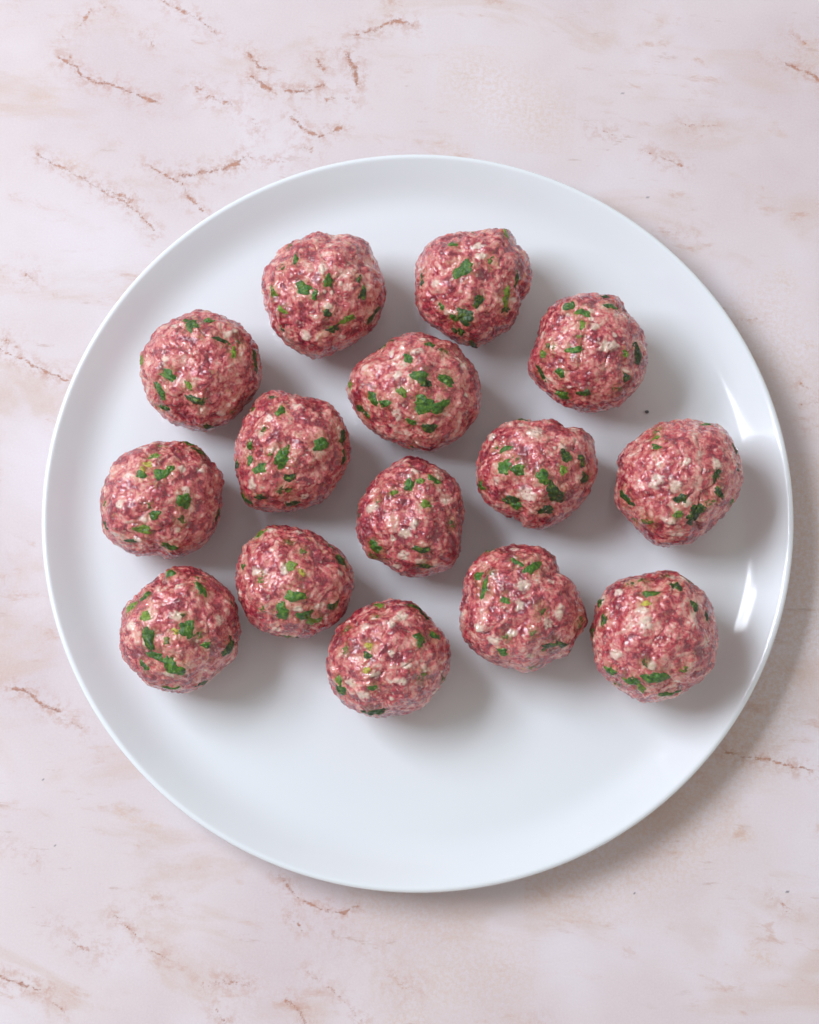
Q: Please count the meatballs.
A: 15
